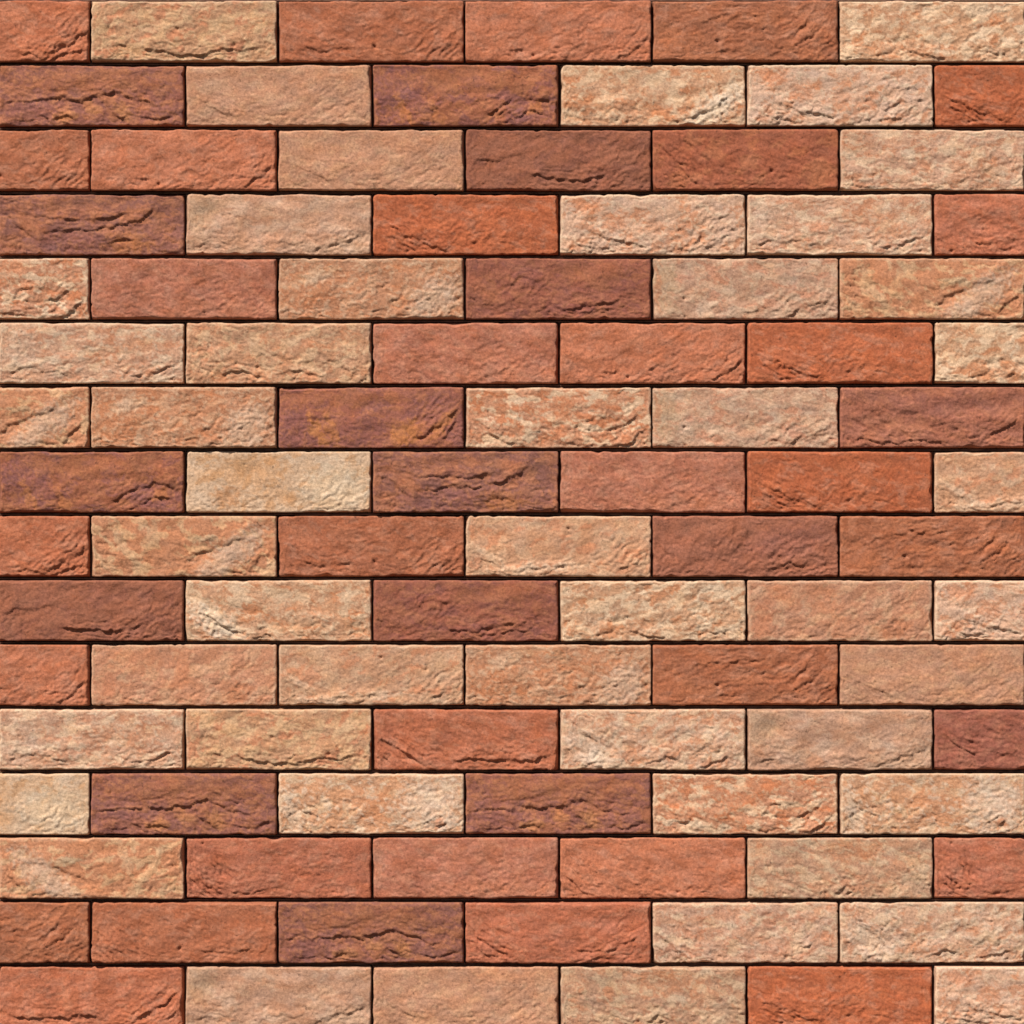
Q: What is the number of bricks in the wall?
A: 96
